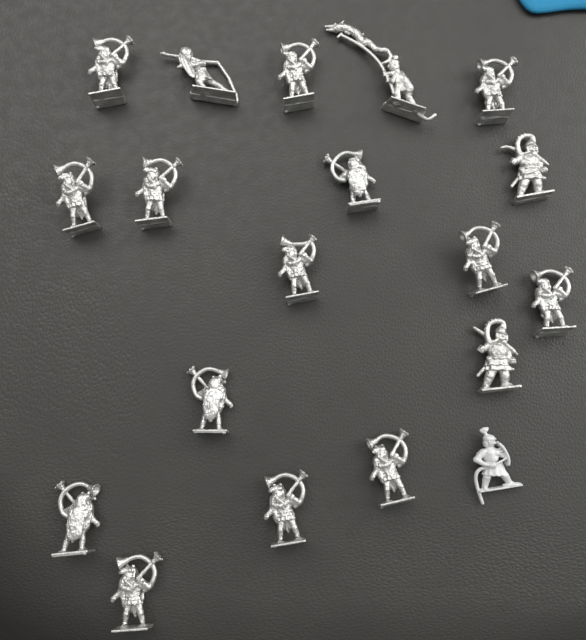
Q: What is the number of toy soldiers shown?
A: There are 19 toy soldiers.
